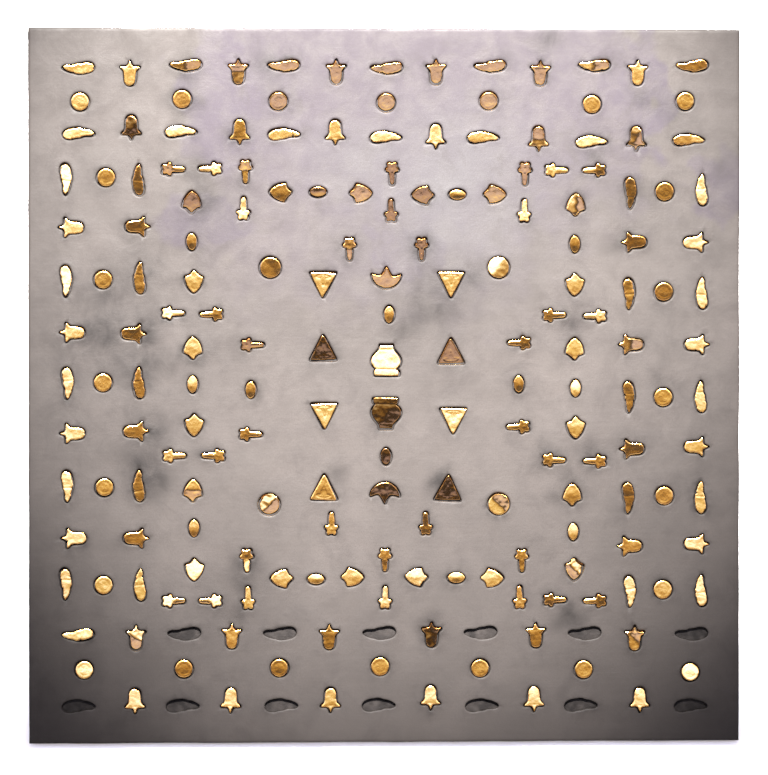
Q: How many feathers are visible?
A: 35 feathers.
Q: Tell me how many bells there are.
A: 40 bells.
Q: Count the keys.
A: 36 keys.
